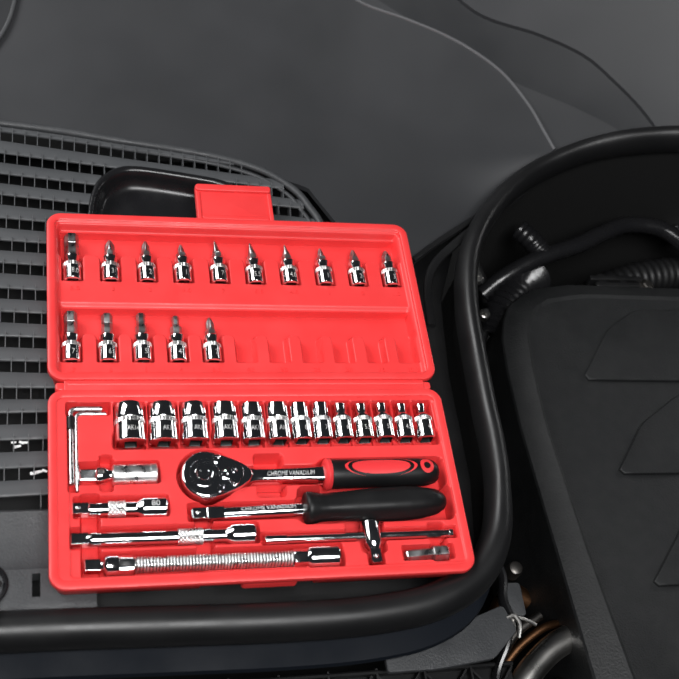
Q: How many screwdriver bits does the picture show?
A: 15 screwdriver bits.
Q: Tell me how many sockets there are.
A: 13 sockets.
